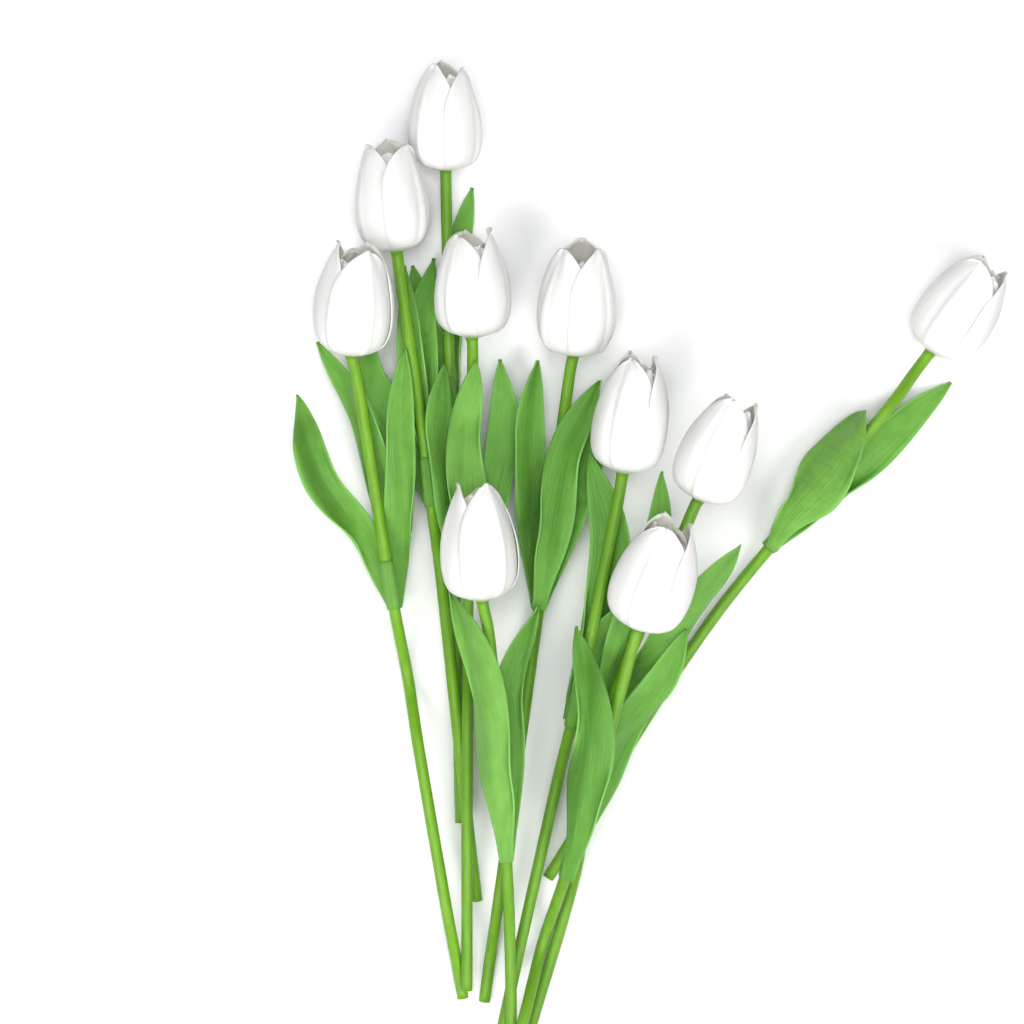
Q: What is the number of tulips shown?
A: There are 10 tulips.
